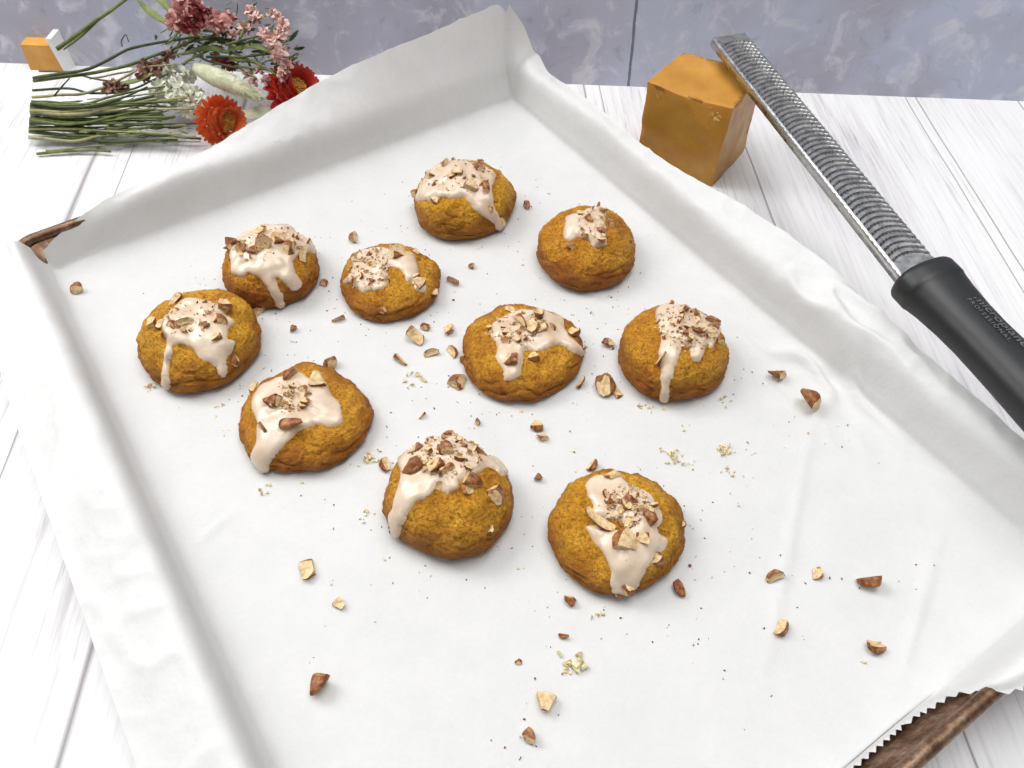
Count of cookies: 10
